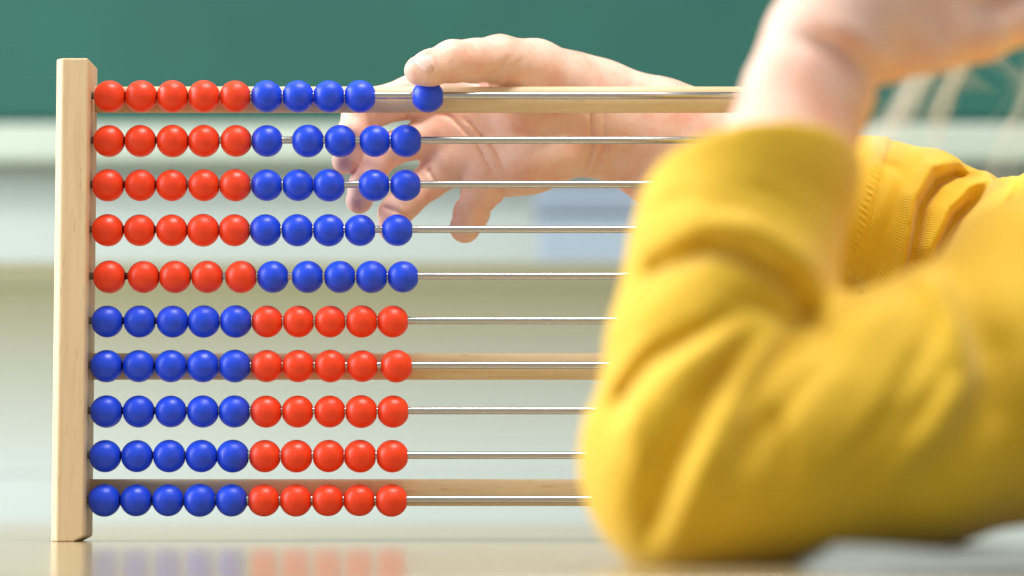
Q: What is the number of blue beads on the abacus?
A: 50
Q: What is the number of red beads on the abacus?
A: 50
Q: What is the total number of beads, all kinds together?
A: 100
